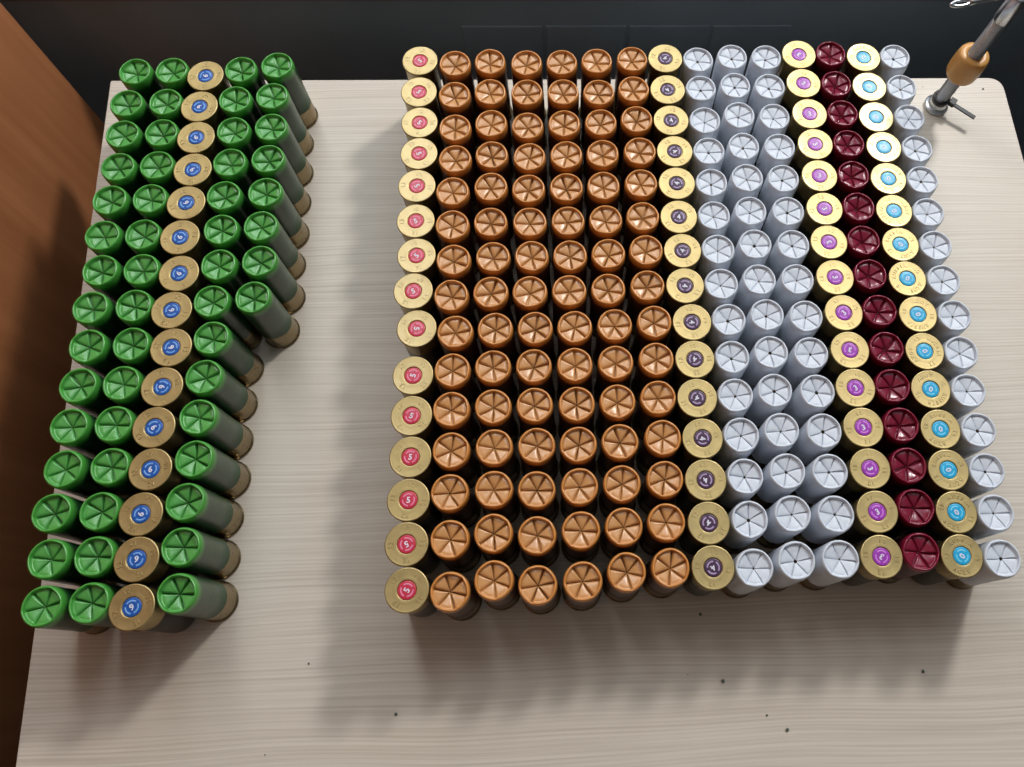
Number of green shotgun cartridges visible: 53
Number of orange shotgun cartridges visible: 90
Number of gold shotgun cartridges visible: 75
